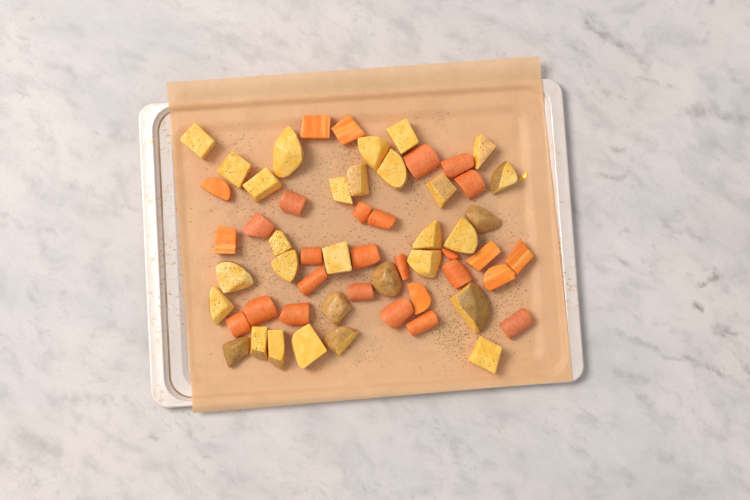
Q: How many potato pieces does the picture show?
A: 30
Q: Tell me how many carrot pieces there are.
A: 28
